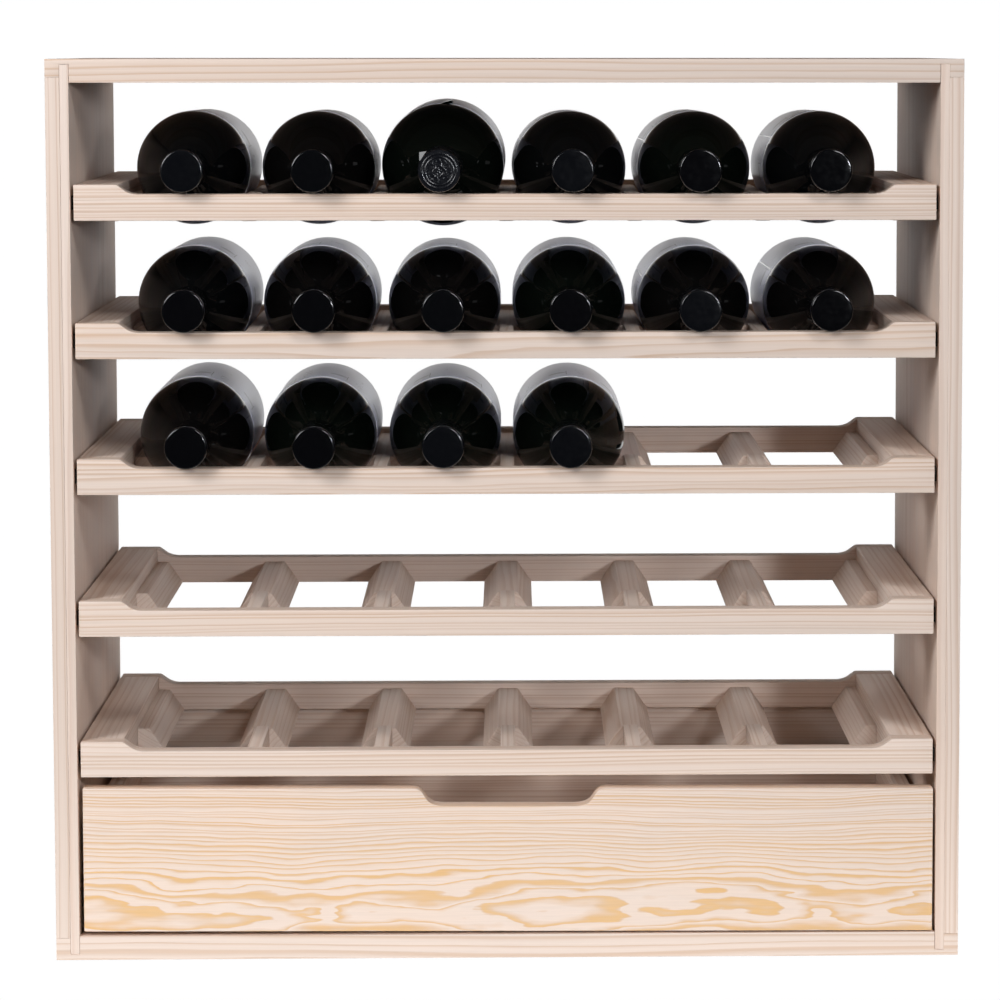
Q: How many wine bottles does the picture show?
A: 16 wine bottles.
